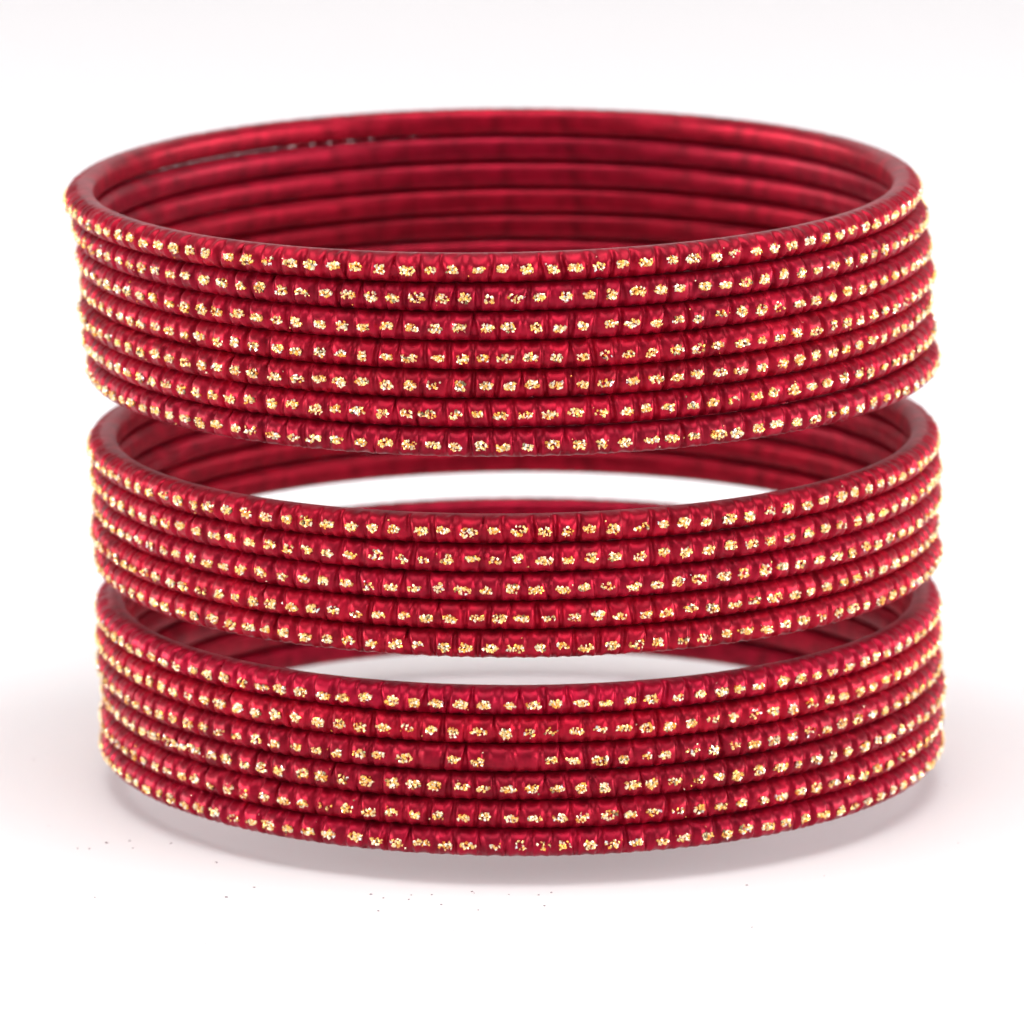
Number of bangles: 18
